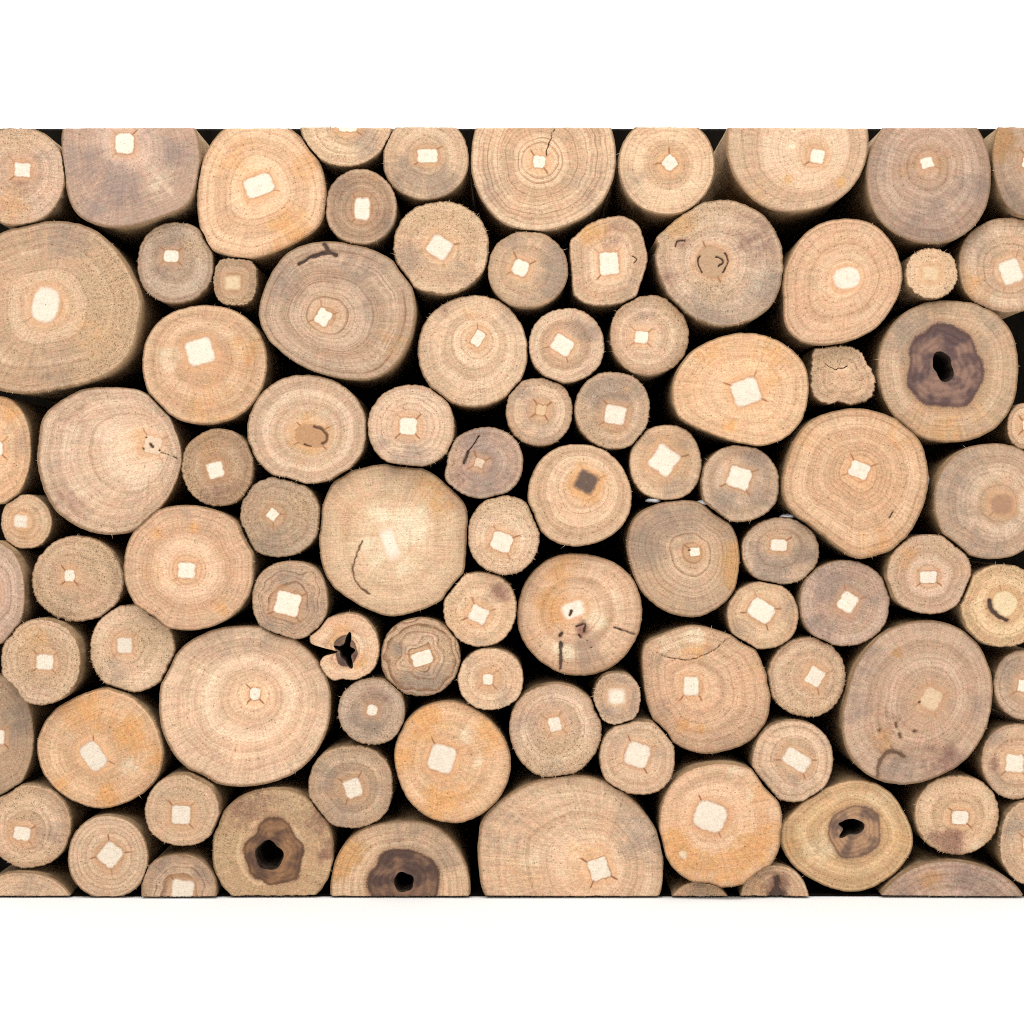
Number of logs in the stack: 94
